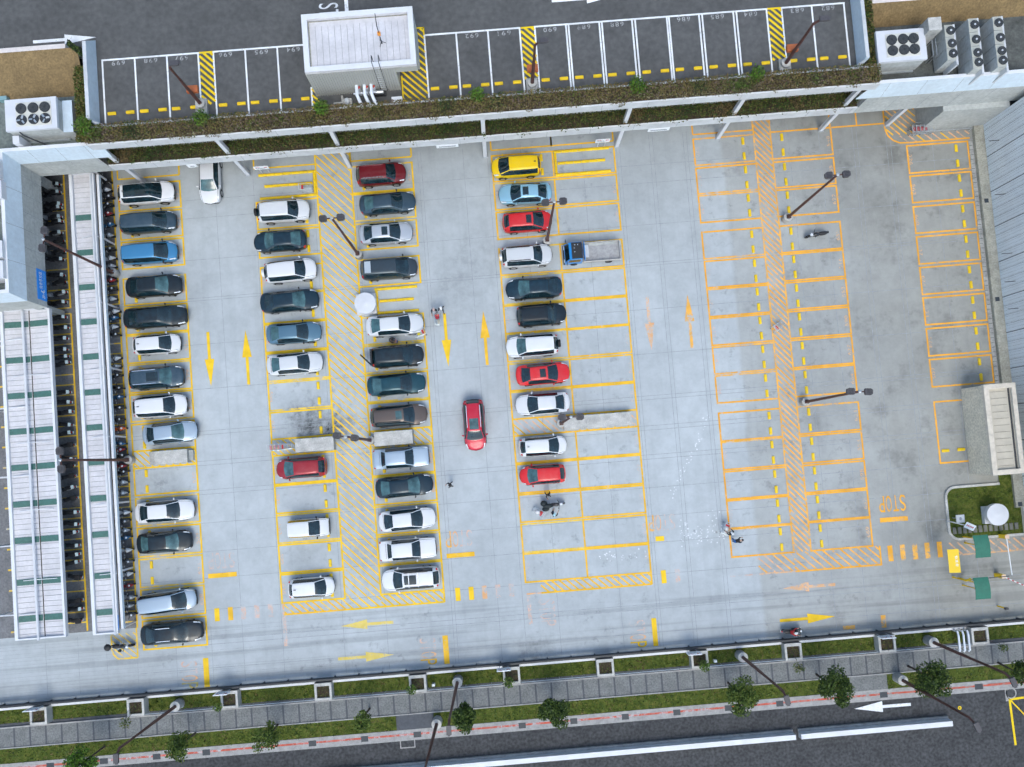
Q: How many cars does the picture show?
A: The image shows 48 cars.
